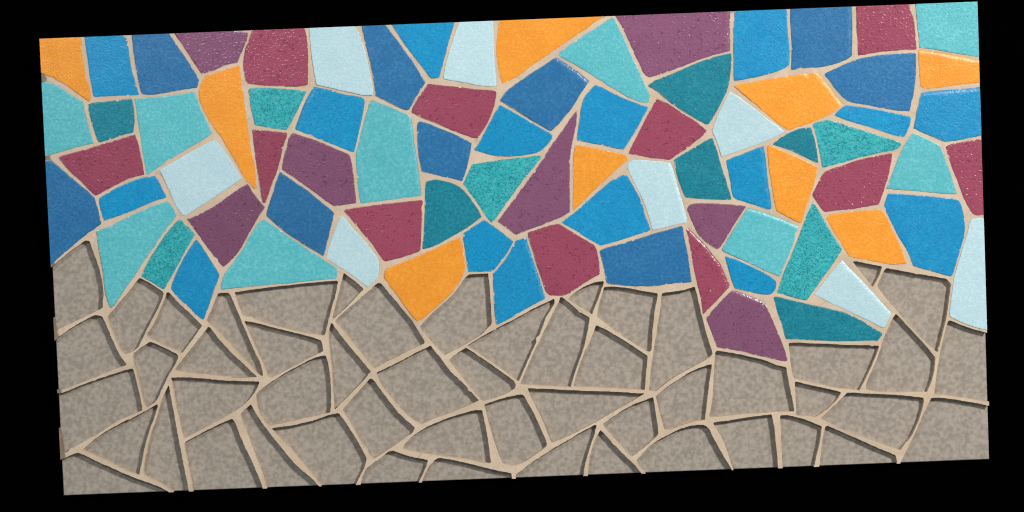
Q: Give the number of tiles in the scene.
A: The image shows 80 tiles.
